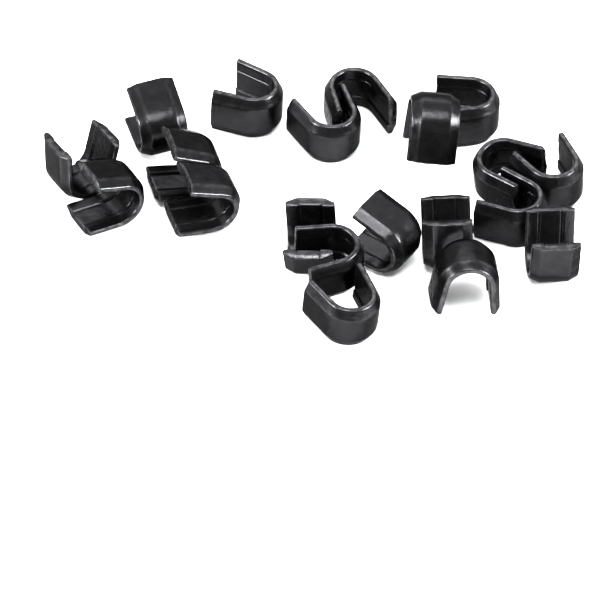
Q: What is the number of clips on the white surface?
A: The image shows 20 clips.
